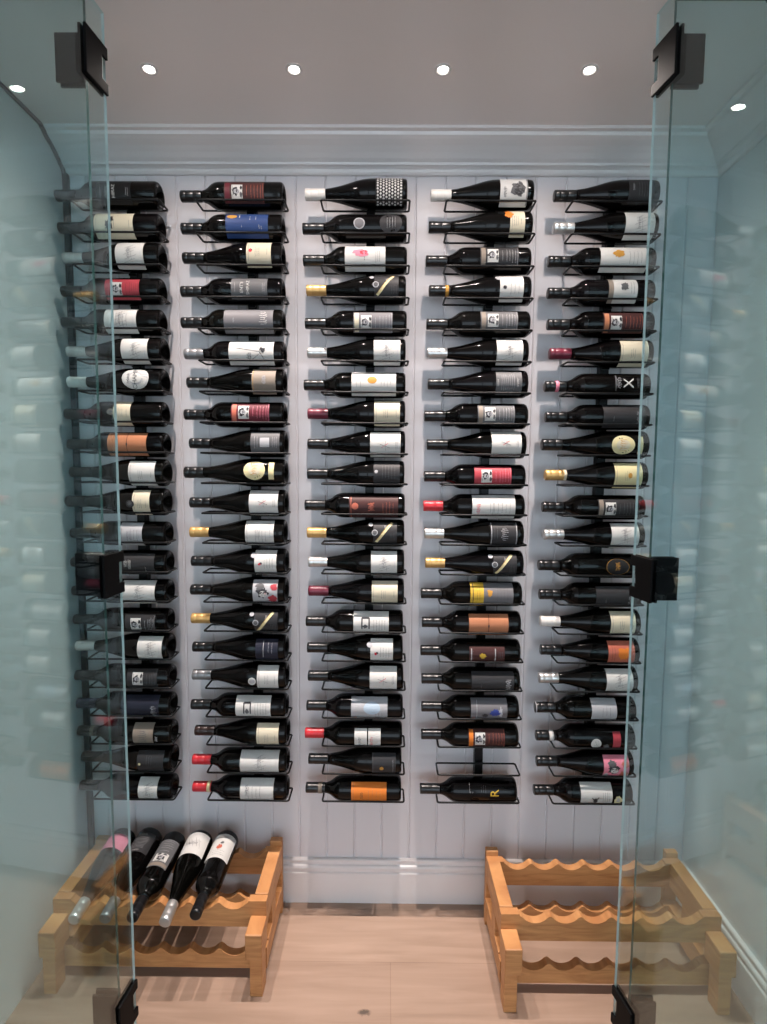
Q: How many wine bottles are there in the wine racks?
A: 109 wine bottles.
